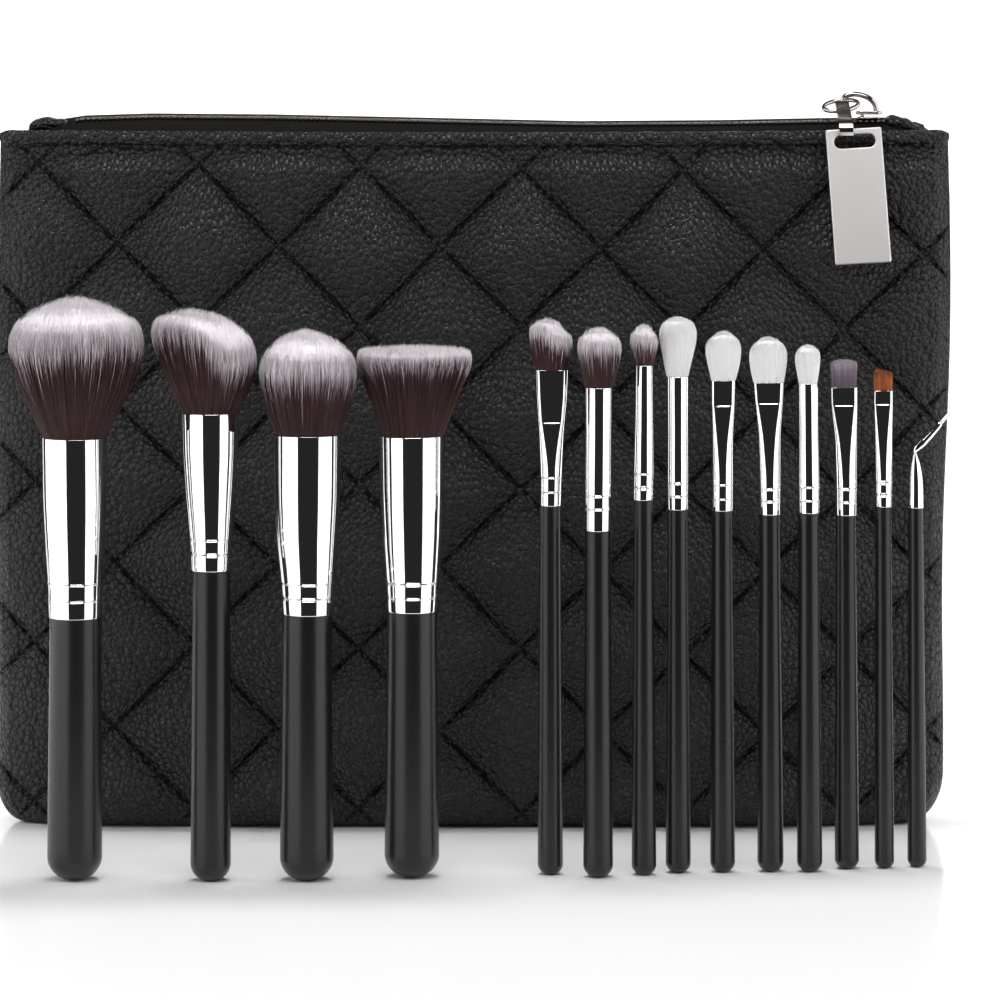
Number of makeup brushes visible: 14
